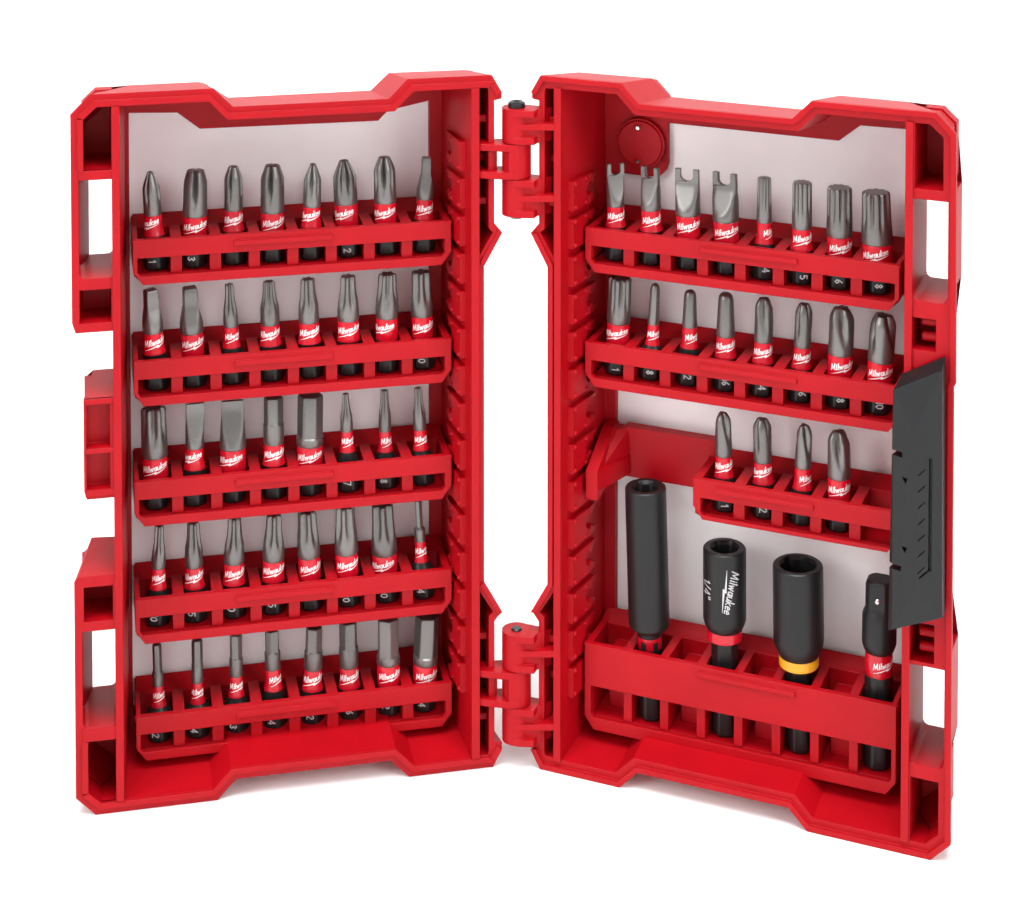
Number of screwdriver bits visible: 60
